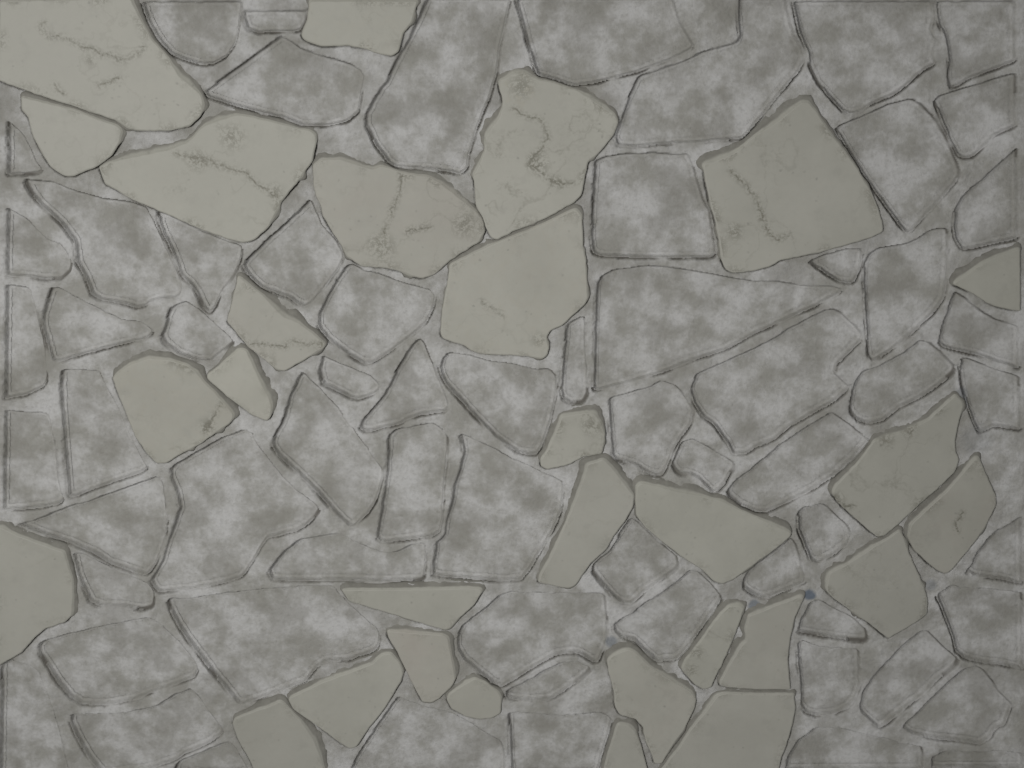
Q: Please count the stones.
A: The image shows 29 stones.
